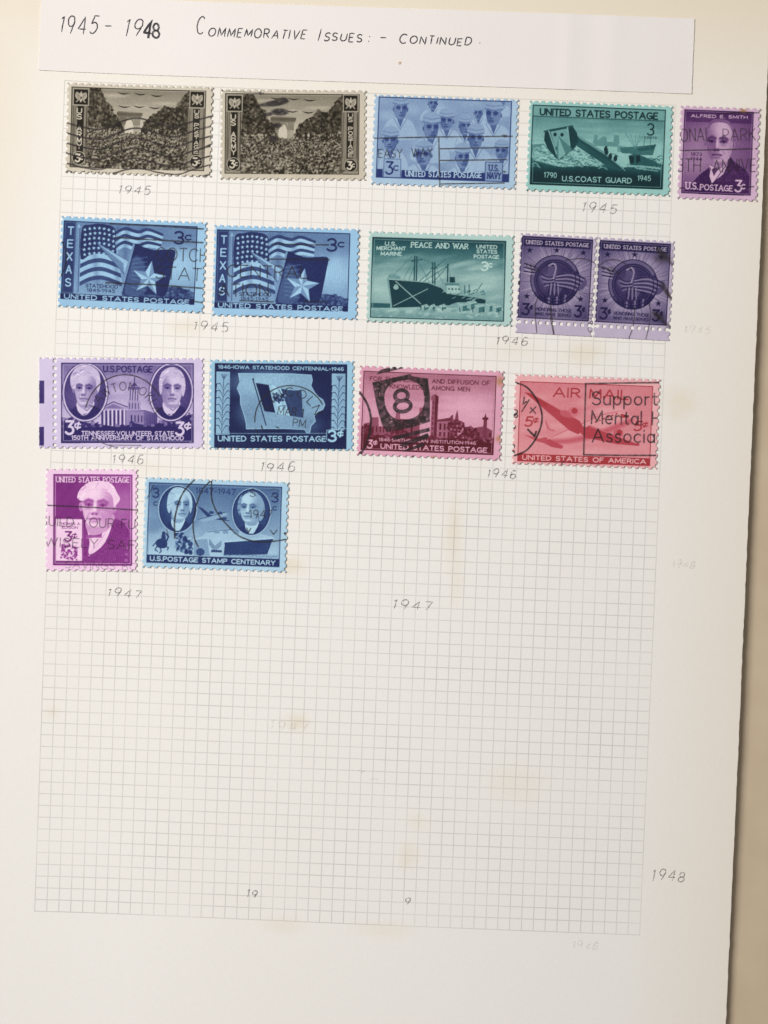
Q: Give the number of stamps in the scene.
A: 16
